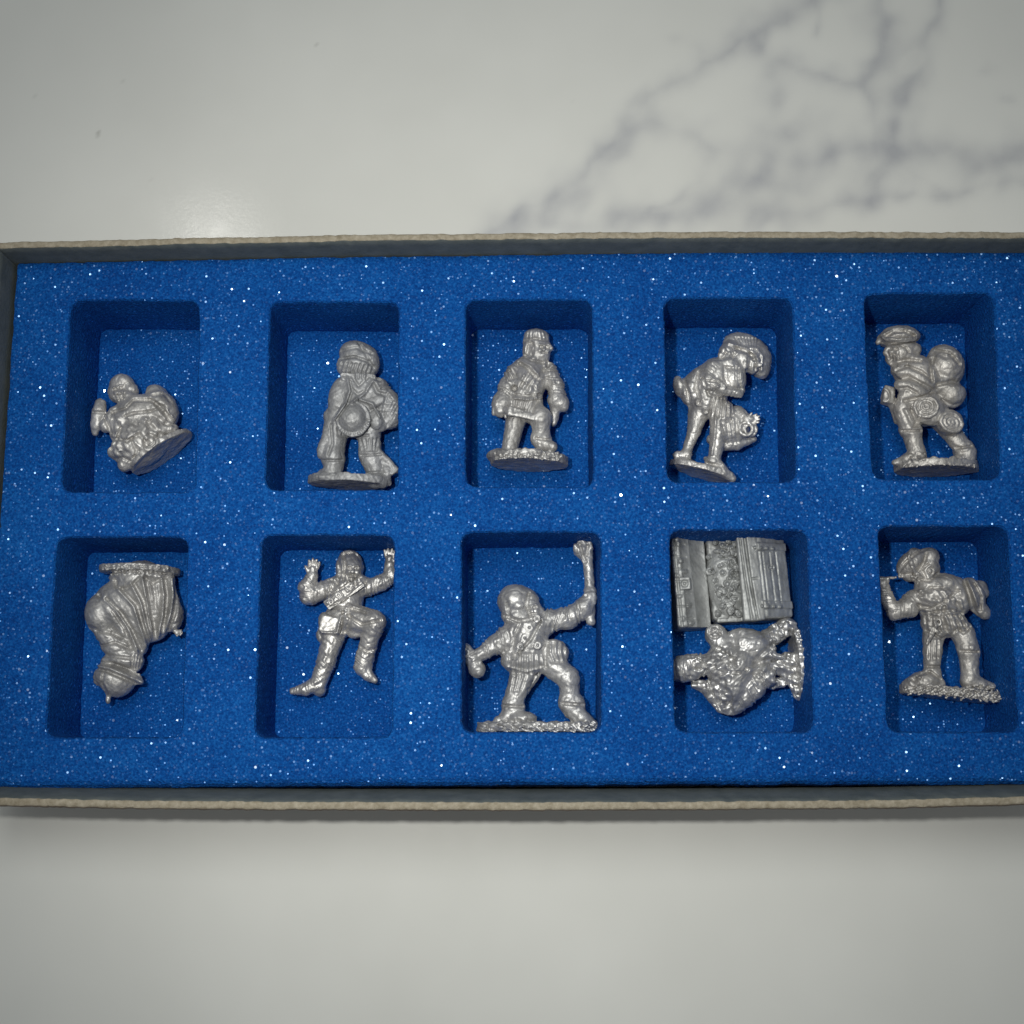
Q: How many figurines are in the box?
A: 10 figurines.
